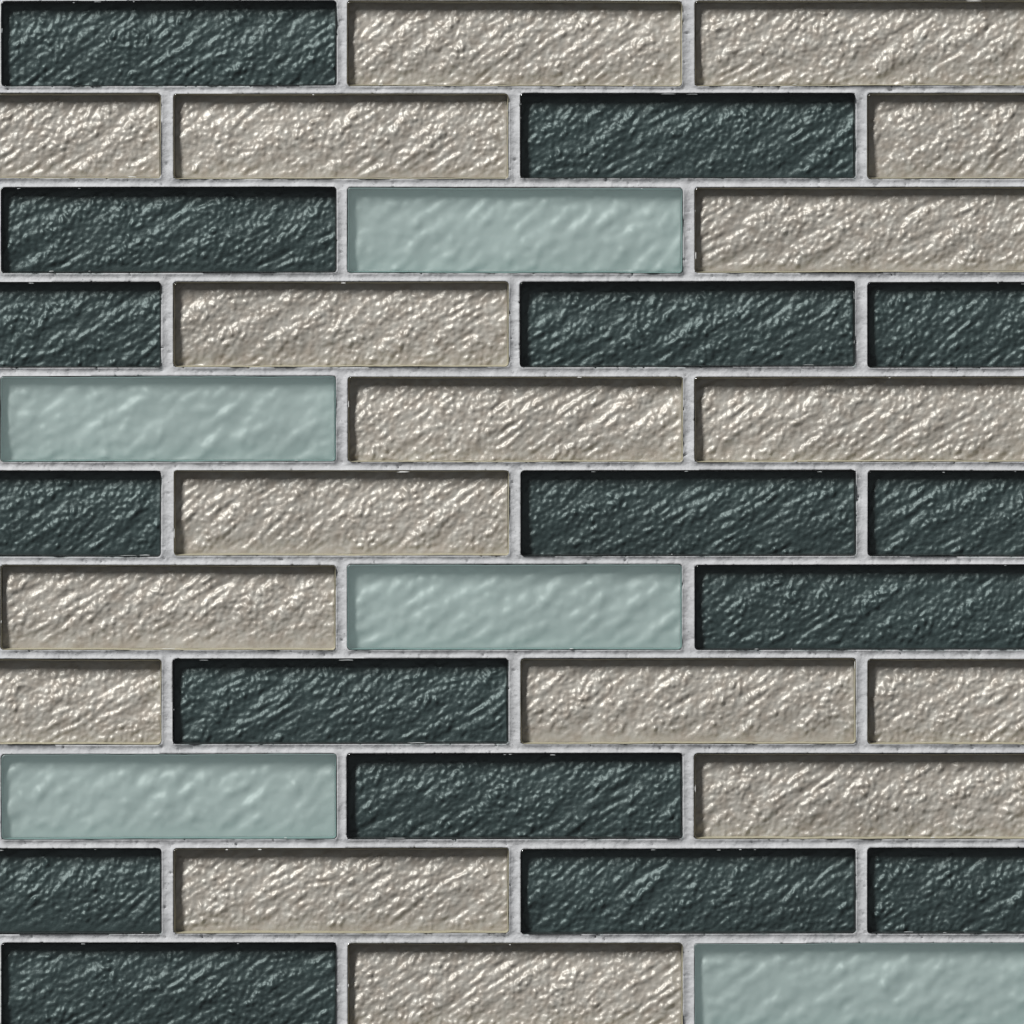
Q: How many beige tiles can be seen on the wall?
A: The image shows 17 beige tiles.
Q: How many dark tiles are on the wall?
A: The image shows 16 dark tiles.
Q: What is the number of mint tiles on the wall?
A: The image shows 5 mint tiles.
